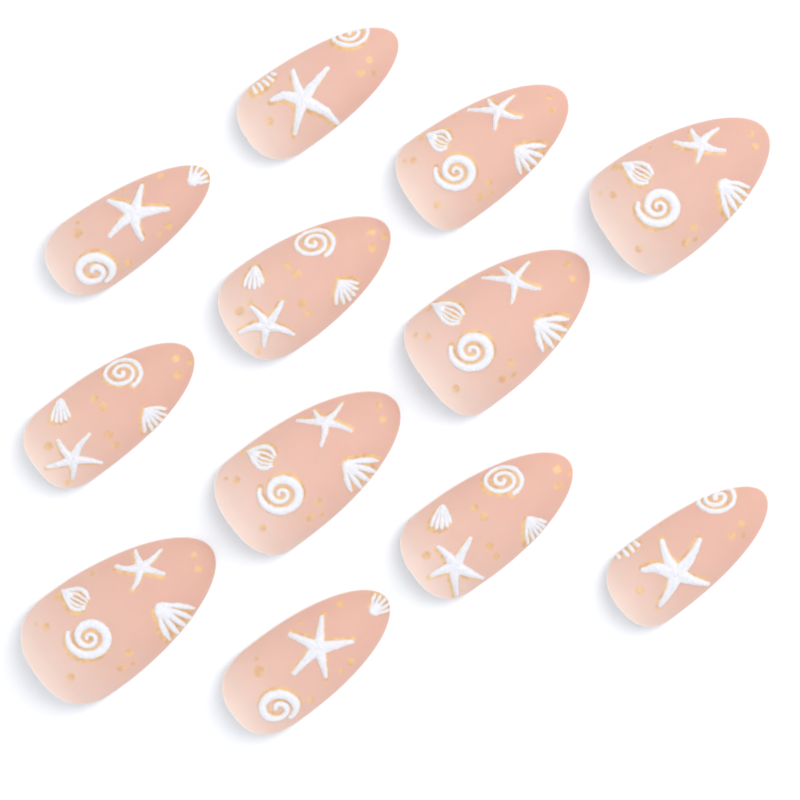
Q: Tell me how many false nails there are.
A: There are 12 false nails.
